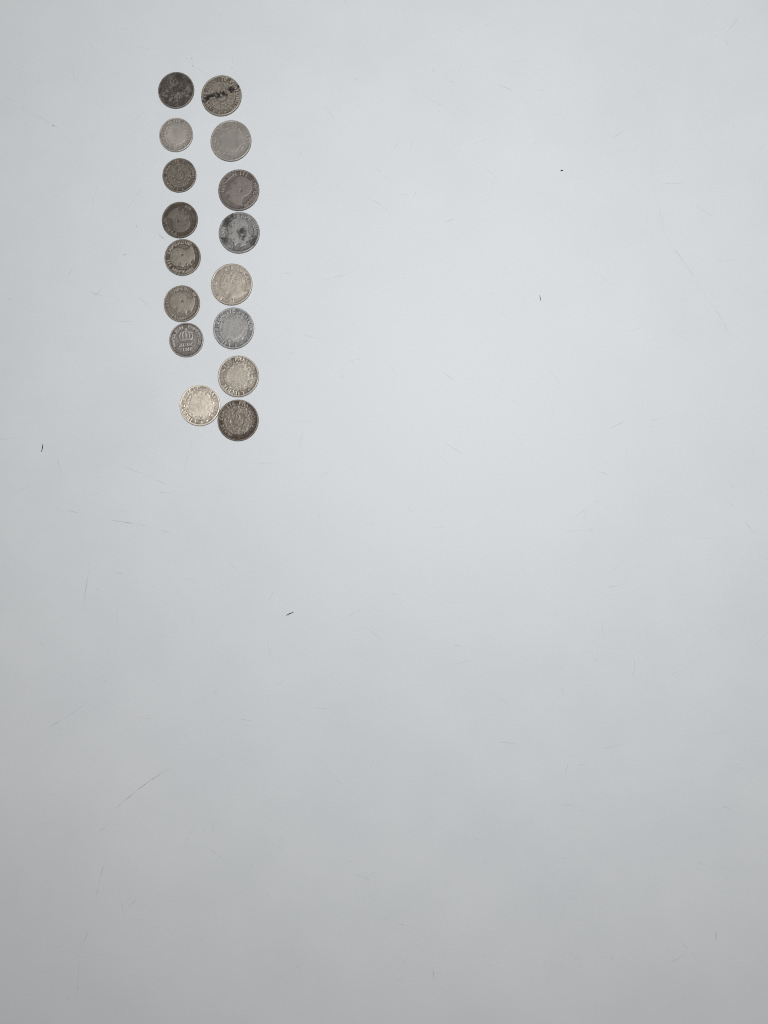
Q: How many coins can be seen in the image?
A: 16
